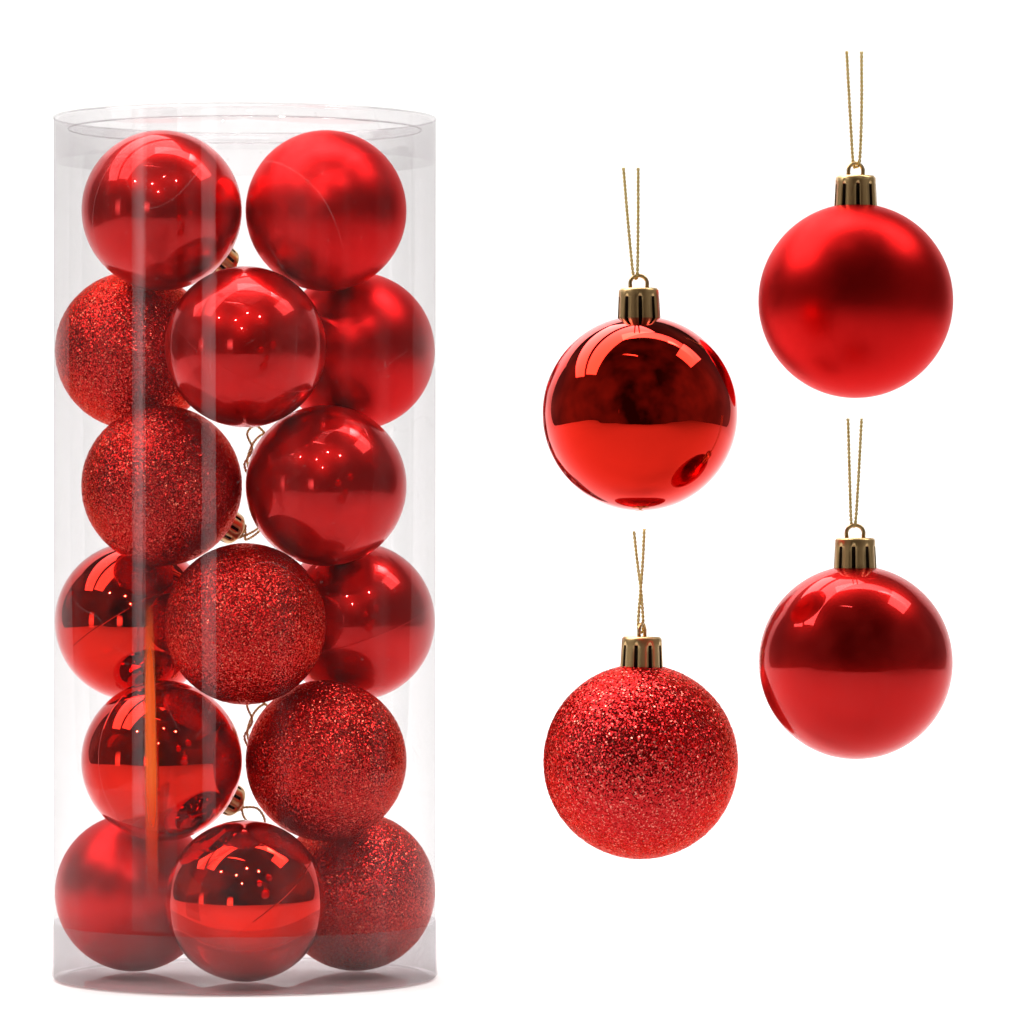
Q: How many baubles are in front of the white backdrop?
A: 19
